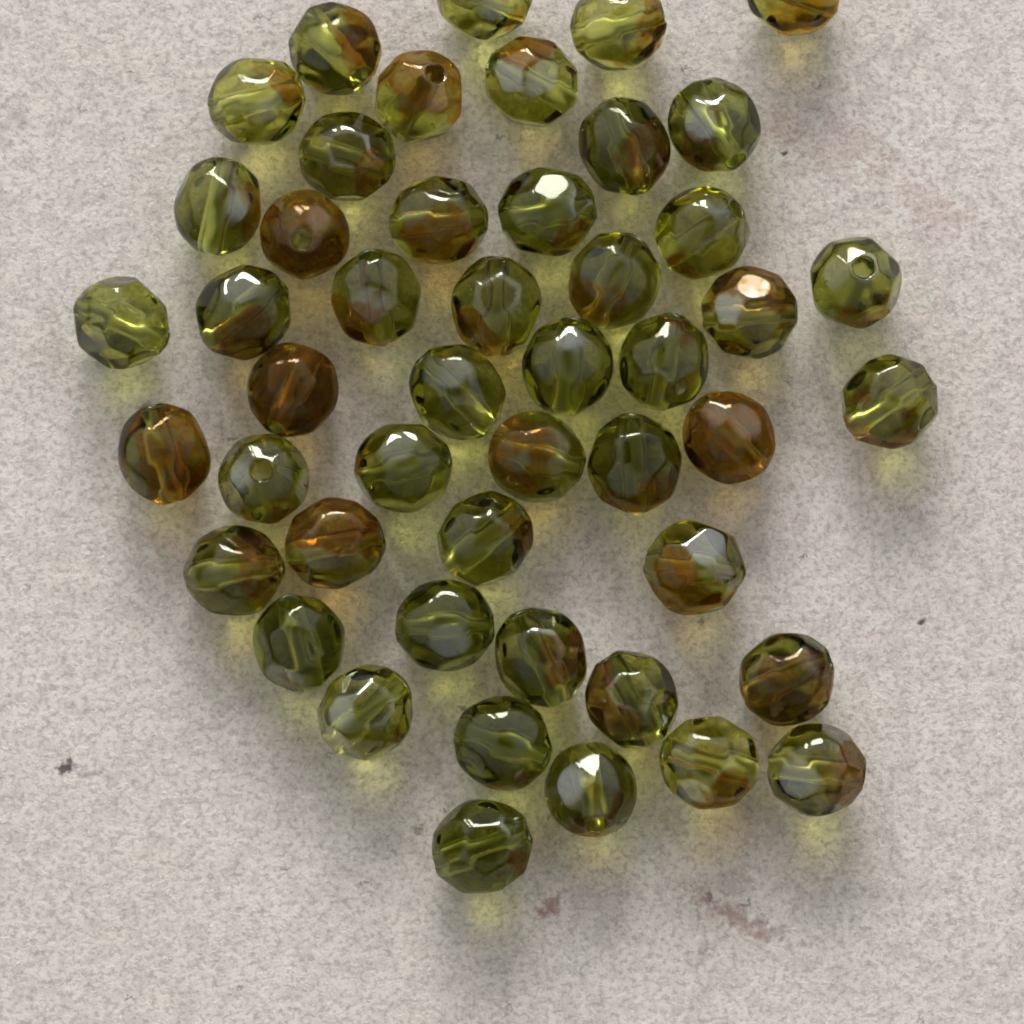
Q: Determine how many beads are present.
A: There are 48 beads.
